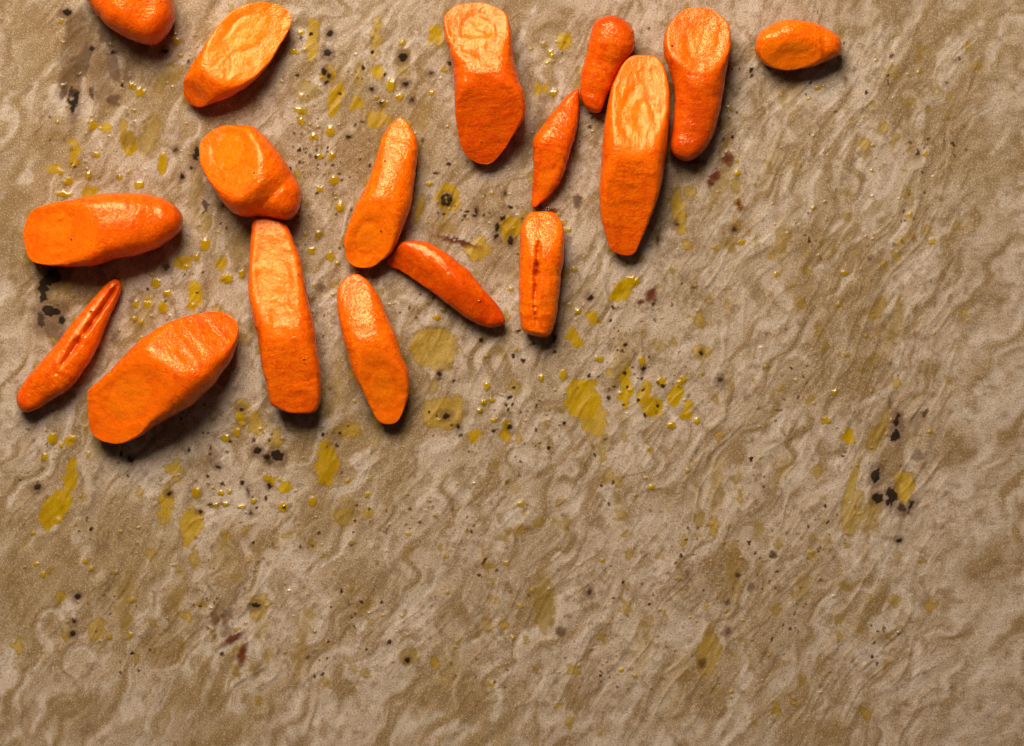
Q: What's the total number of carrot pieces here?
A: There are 17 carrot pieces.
